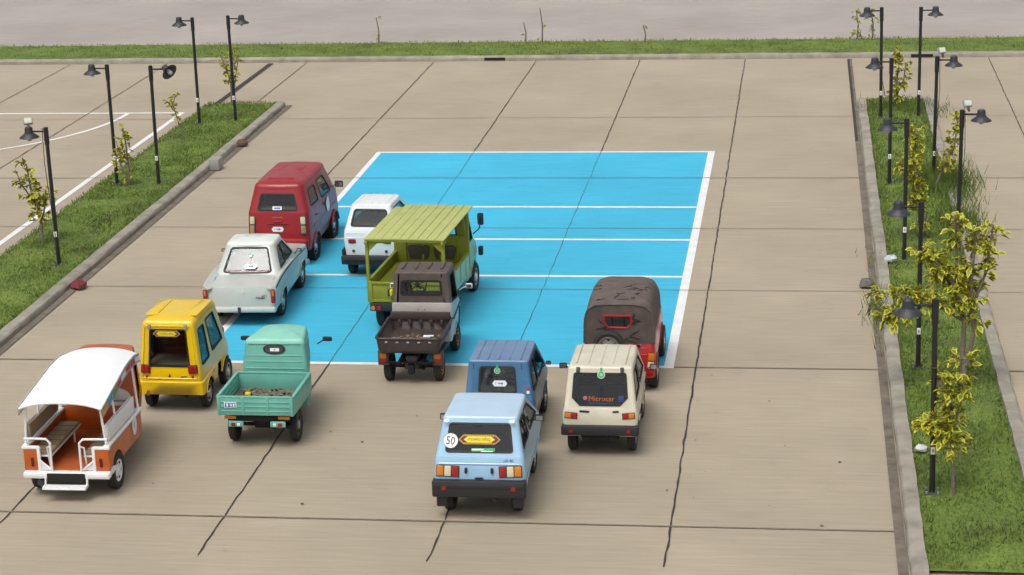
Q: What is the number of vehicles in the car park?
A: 12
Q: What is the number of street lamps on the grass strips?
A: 13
